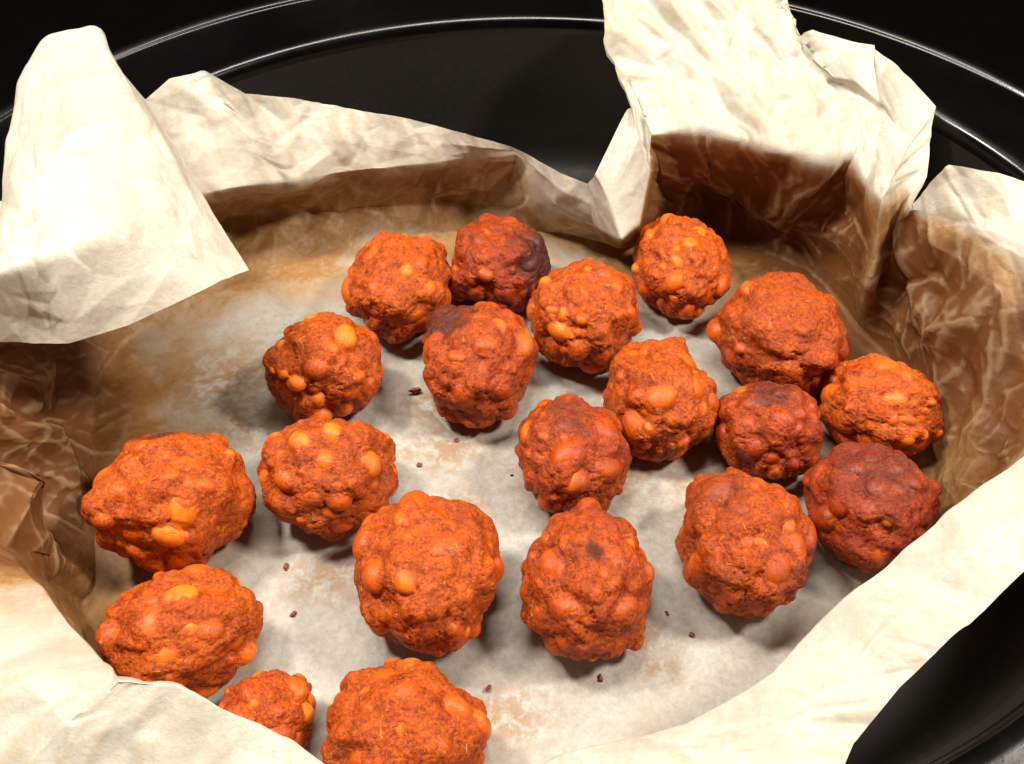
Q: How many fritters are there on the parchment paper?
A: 20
